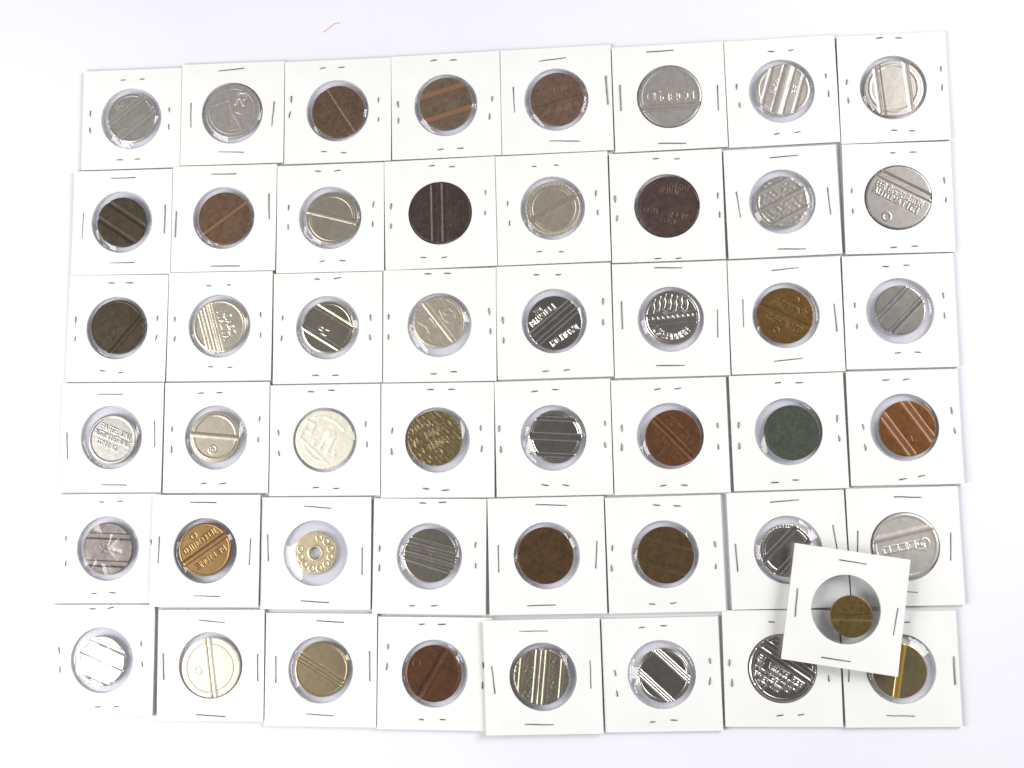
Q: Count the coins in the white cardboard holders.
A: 49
